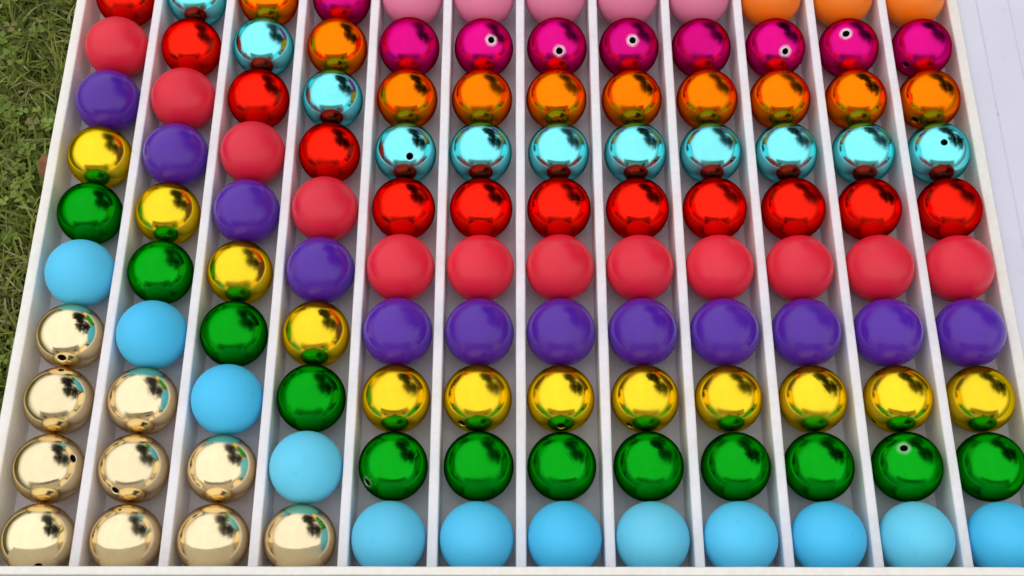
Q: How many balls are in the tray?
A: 120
